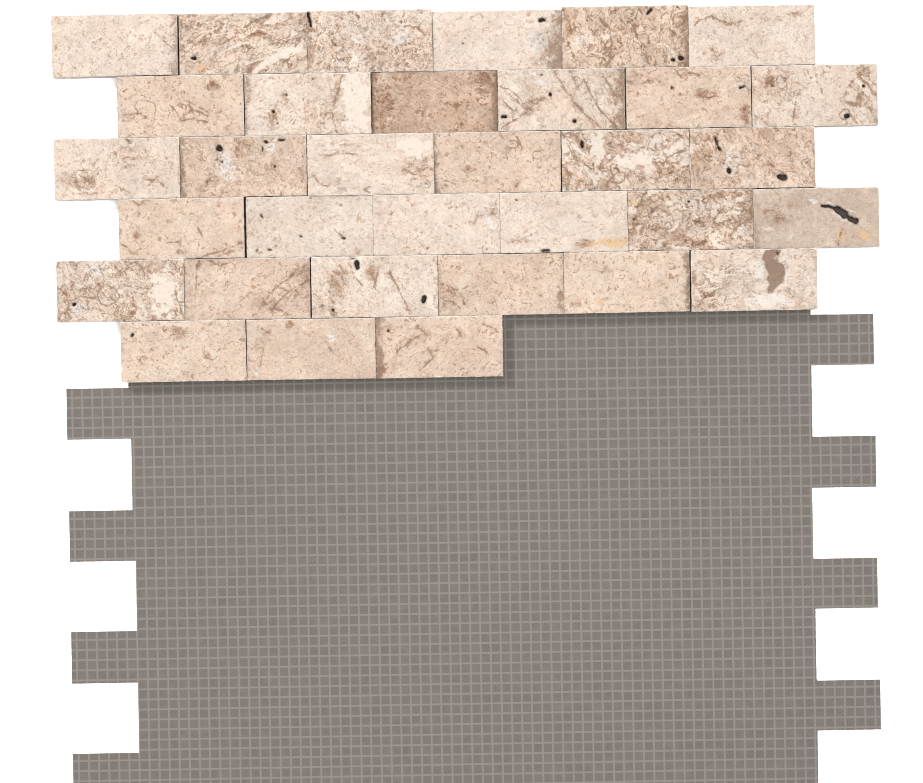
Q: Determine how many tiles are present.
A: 33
